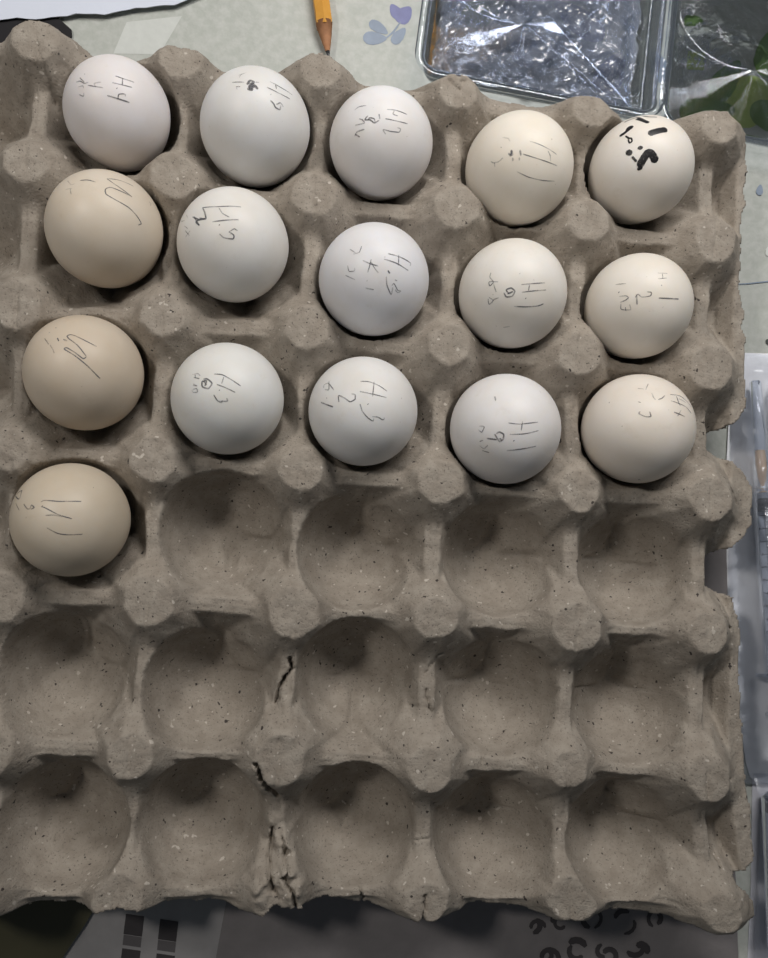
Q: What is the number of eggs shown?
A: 16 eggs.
